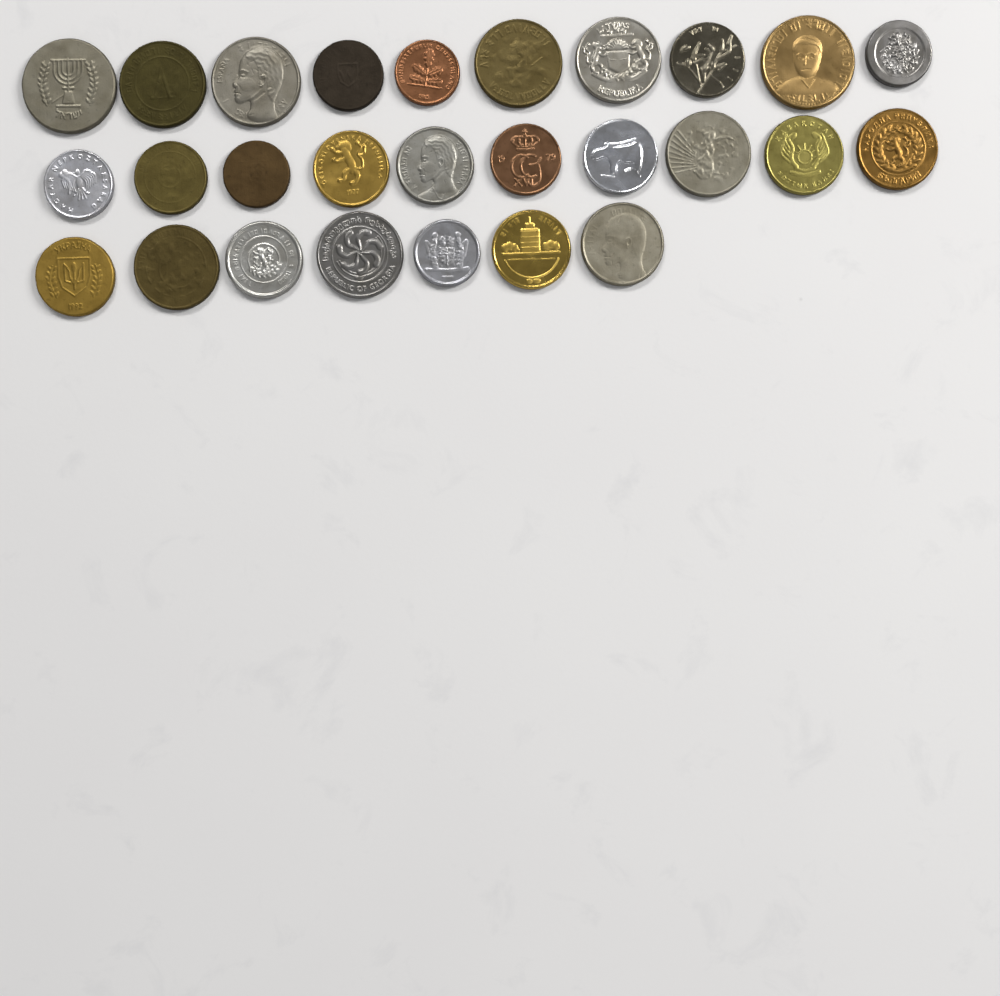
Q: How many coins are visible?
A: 27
